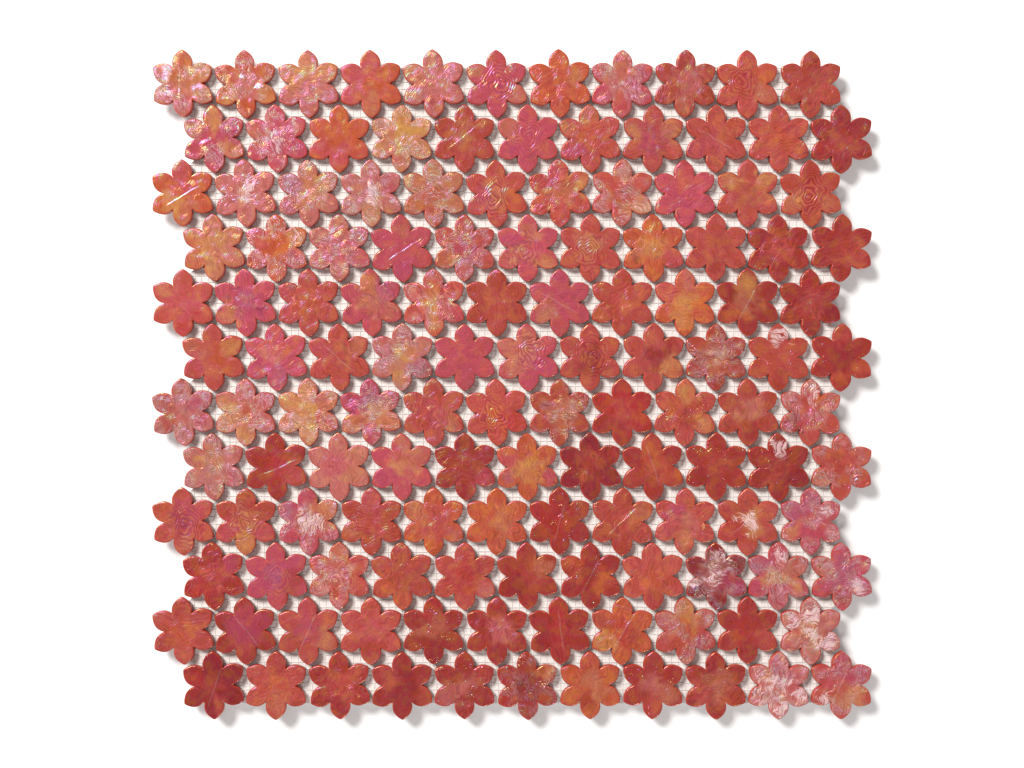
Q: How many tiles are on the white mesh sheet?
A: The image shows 132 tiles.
